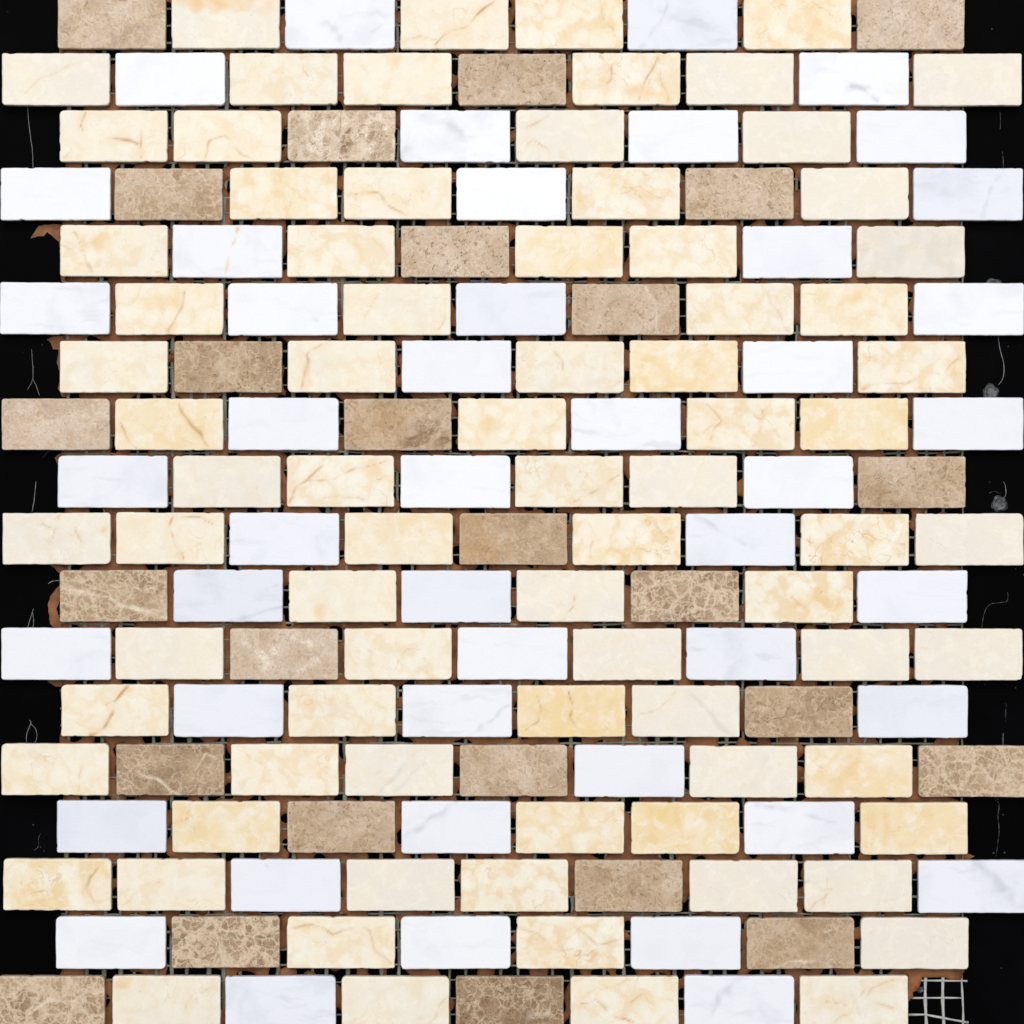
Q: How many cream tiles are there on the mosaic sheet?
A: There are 80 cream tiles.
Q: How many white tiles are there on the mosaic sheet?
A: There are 46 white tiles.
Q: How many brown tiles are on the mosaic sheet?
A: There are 26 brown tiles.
